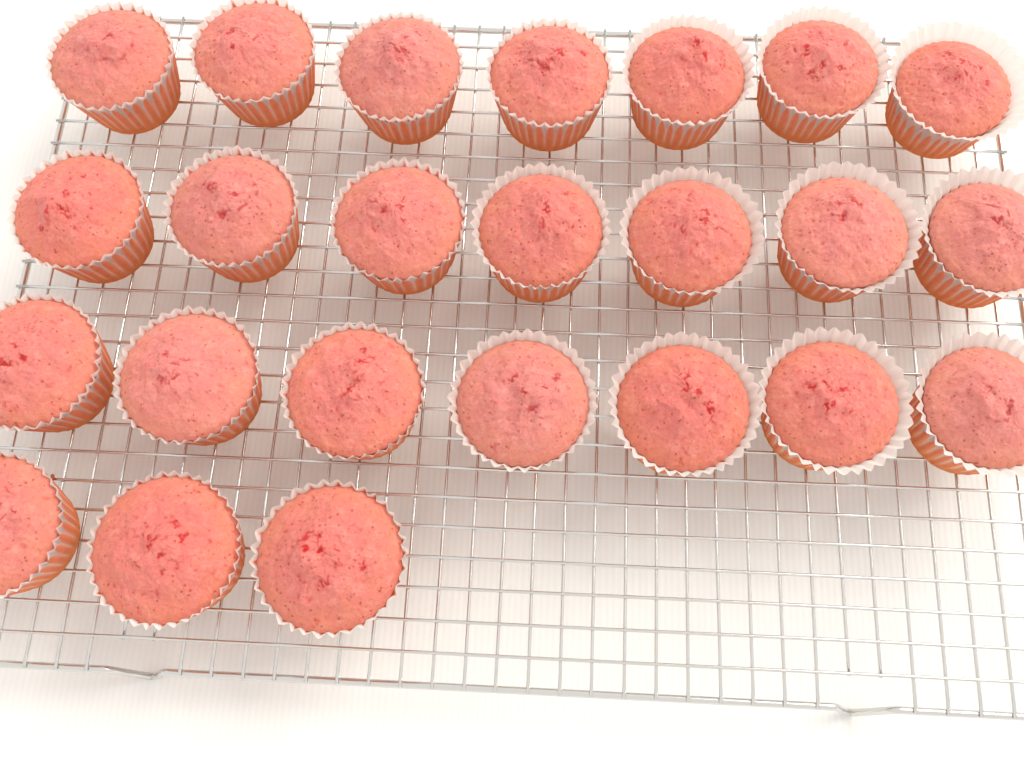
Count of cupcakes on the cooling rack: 24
